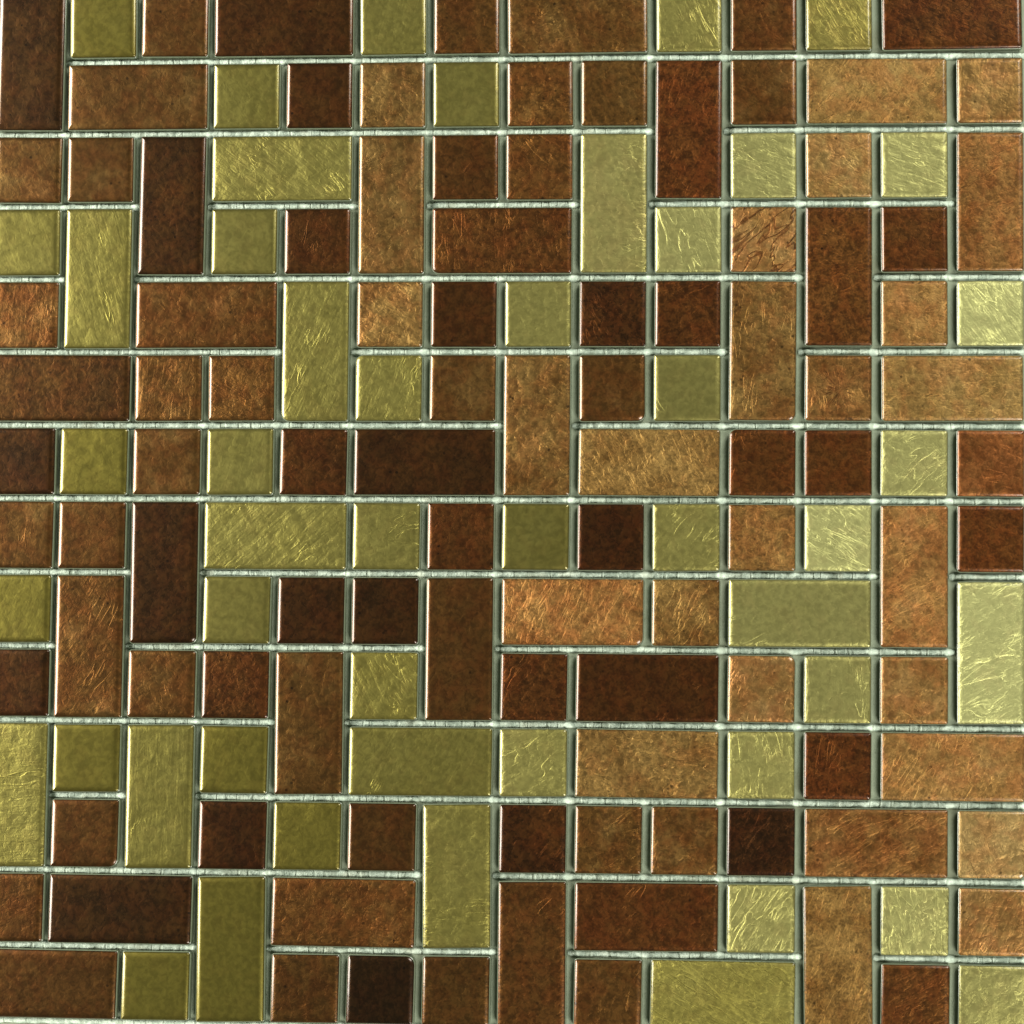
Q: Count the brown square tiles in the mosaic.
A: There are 65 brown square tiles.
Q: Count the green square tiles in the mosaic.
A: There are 35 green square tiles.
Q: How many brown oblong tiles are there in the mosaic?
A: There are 35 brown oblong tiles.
